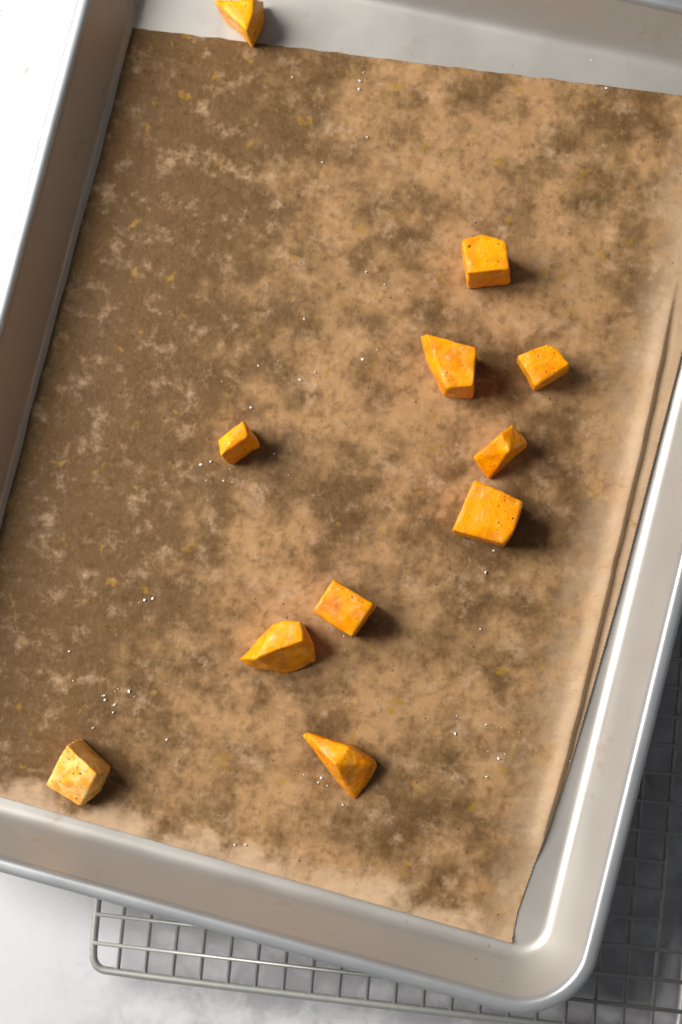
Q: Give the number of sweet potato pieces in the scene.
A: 11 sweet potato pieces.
